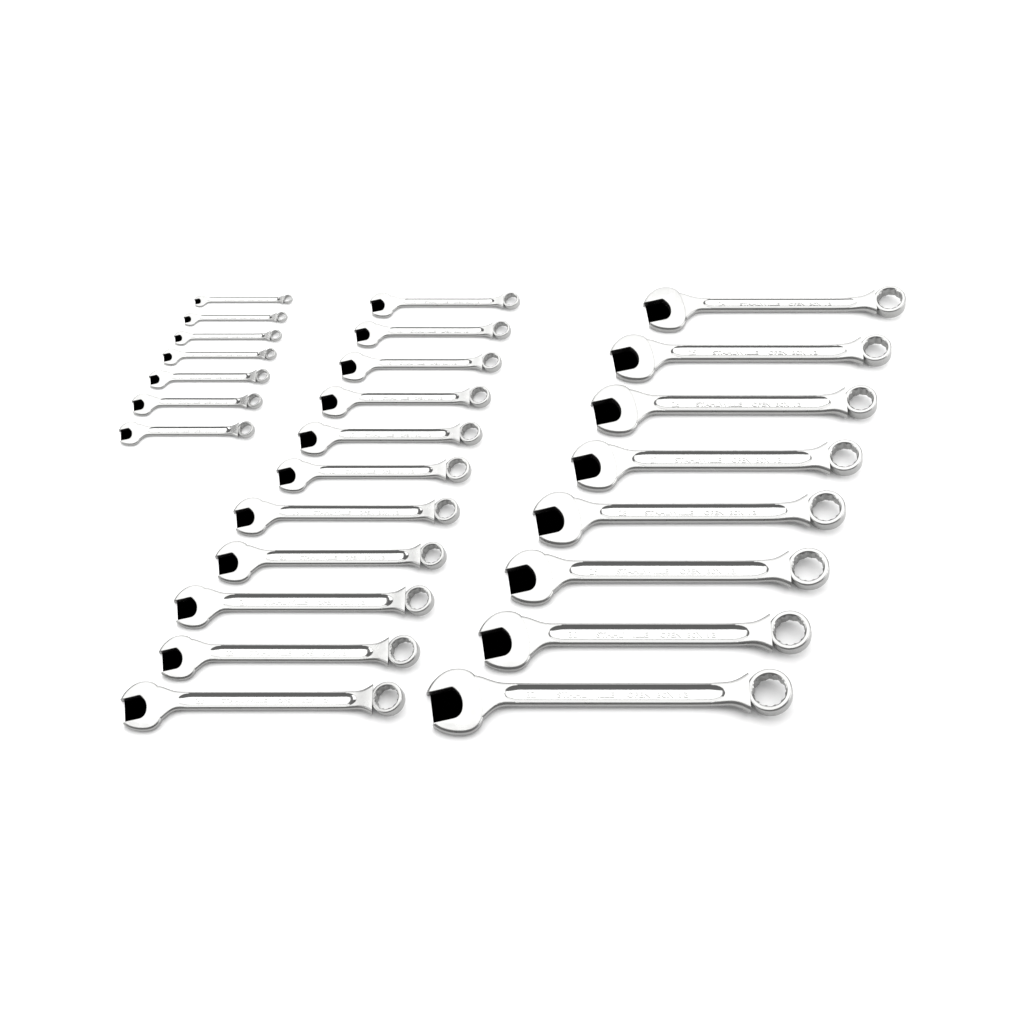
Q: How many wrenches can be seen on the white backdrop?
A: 26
